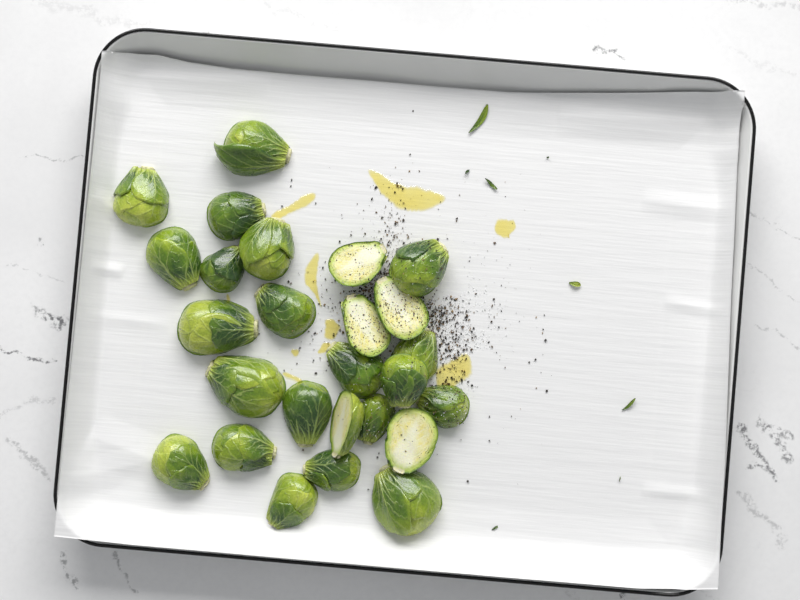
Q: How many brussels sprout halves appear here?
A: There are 26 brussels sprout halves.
